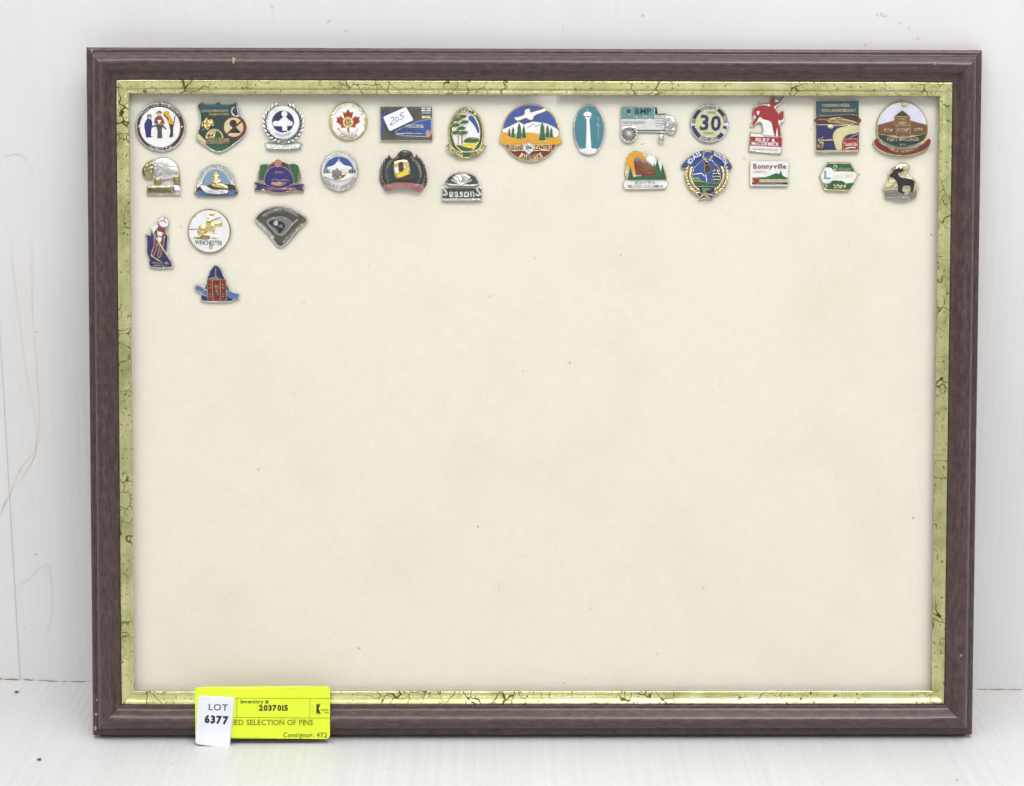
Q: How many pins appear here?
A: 28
